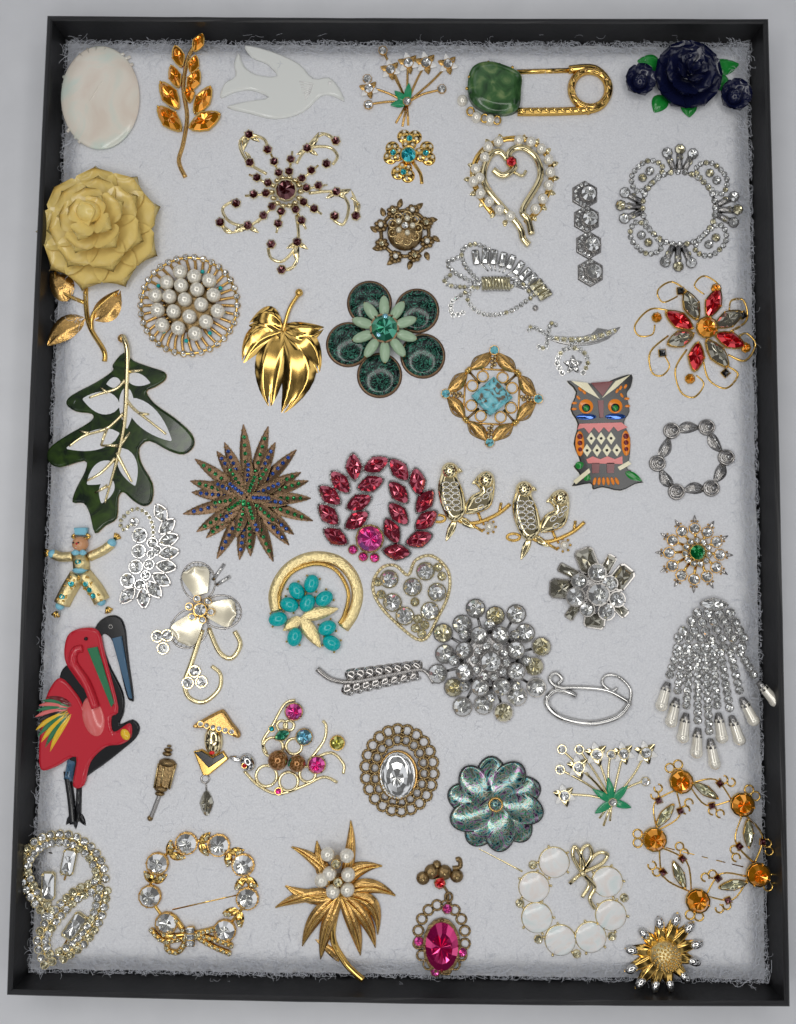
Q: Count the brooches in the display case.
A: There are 52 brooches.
